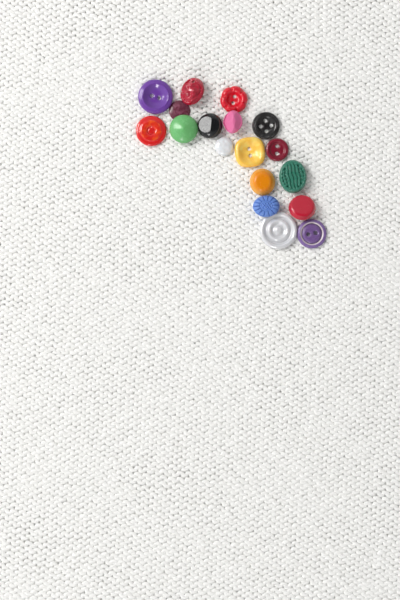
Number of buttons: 18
